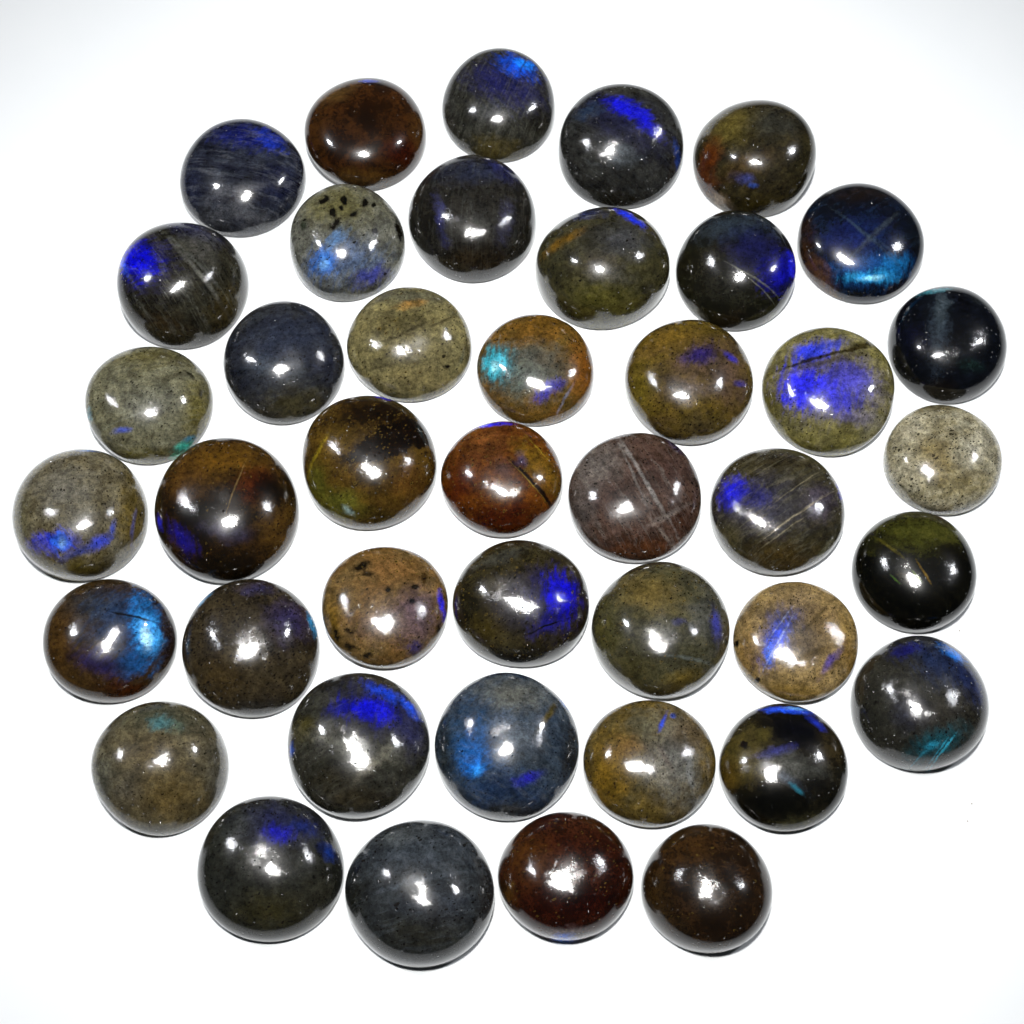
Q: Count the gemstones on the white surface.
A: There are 42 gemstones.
